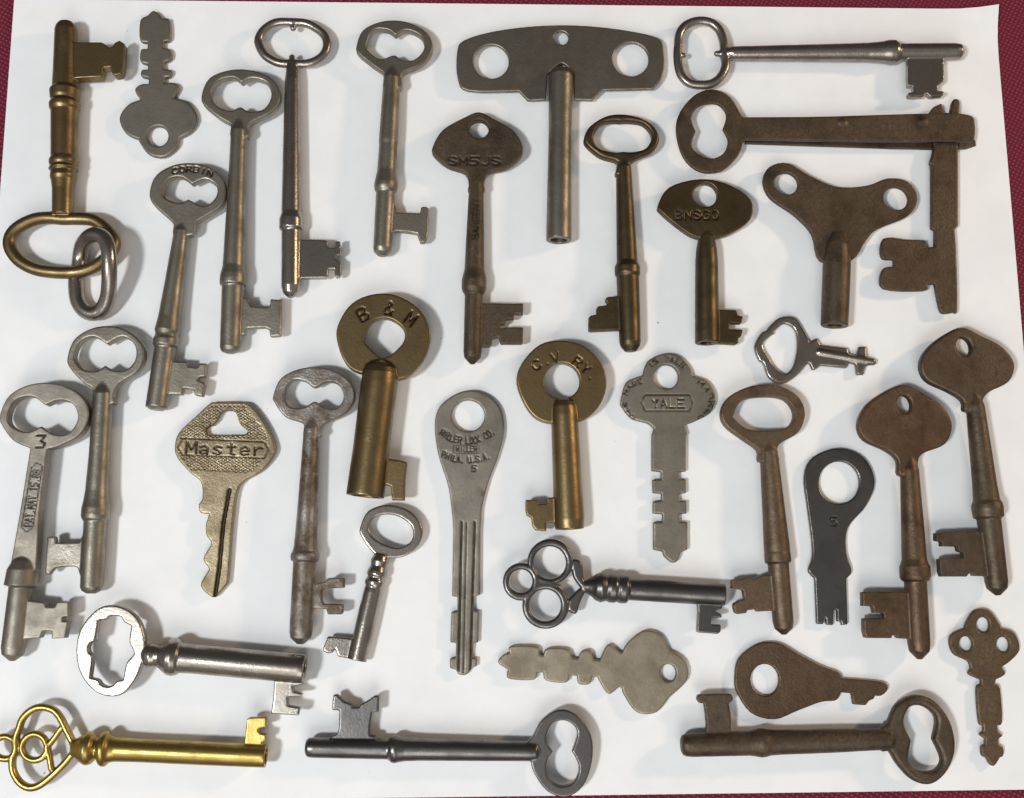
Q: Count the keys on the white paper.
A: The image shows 35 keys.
